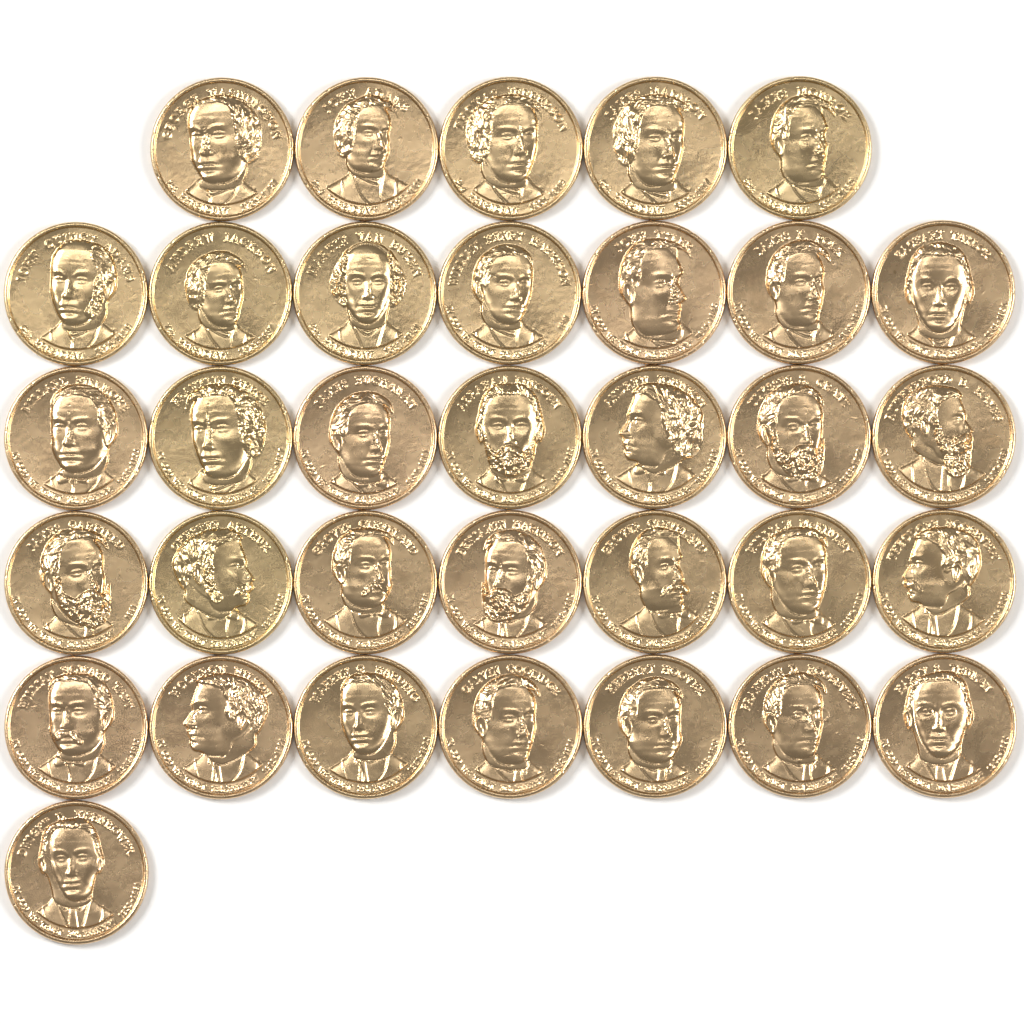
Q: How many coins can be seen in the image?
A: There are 34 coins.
